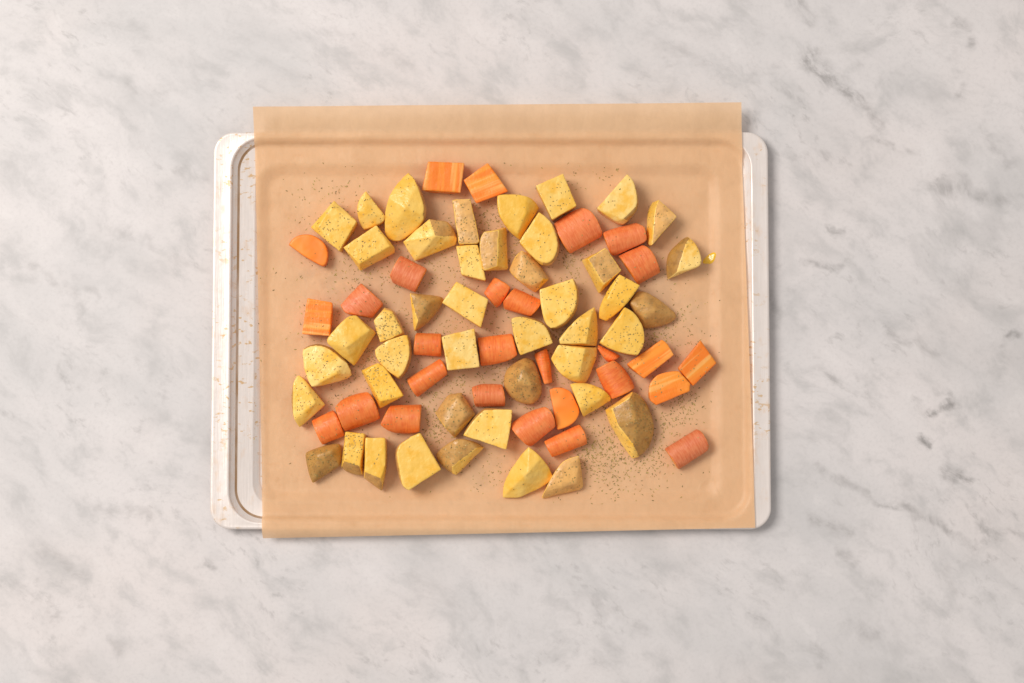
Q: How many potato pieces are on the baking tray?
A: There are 44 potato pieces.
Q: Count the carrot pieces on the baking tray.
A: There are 28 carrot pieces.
